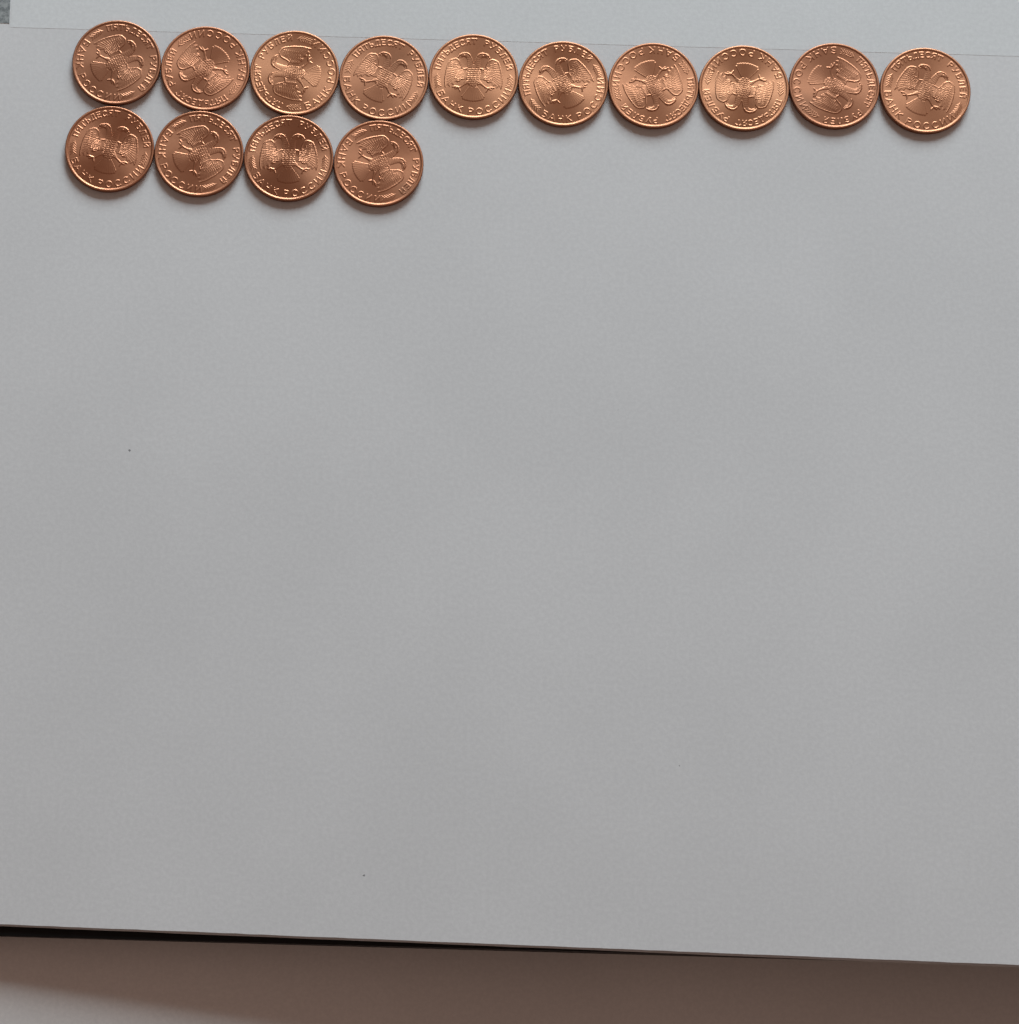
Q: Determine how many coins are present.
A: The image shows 14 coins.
